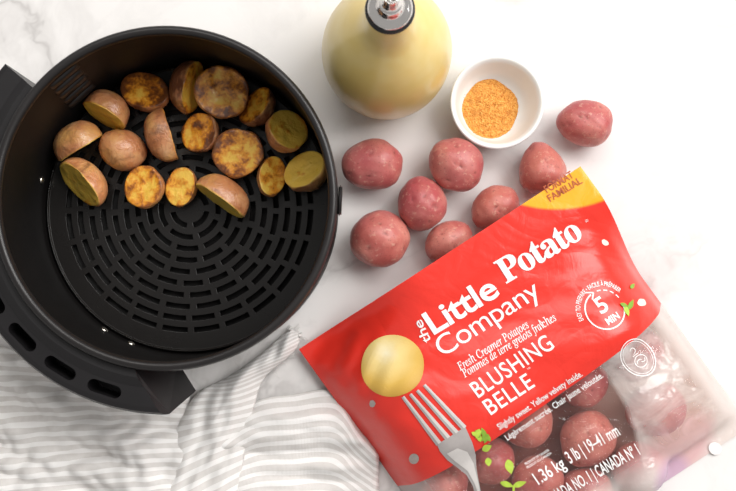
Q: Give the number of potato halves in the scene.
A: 17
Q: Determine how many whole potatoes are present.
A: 18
